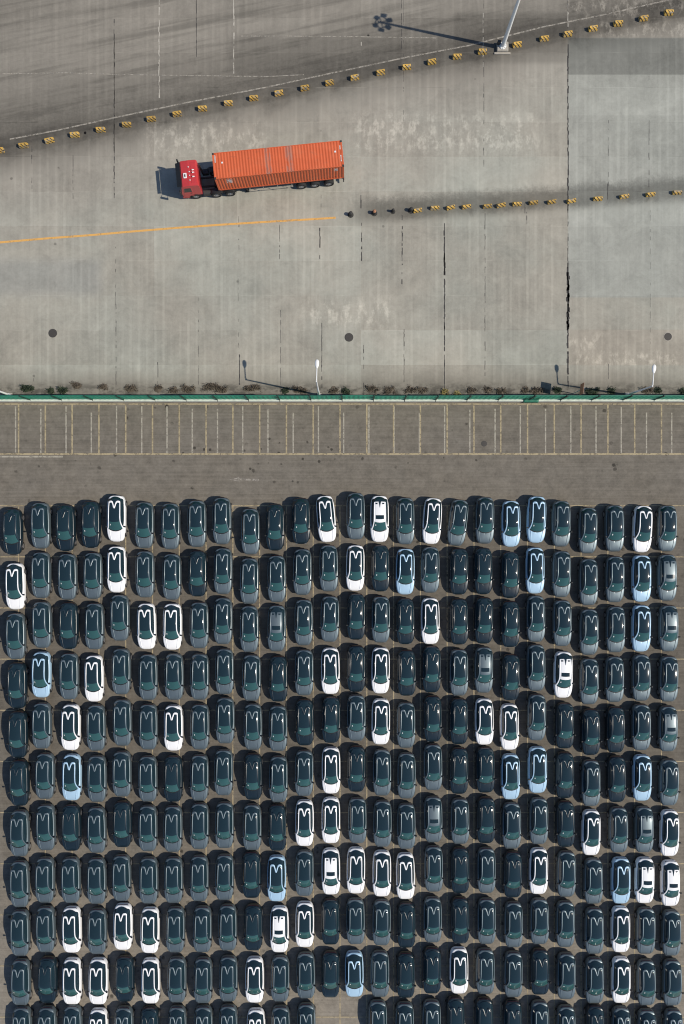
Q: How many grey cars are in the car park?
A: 163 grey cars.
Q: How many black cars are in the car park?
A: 61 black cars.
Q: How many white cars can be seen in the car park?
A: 46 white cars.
